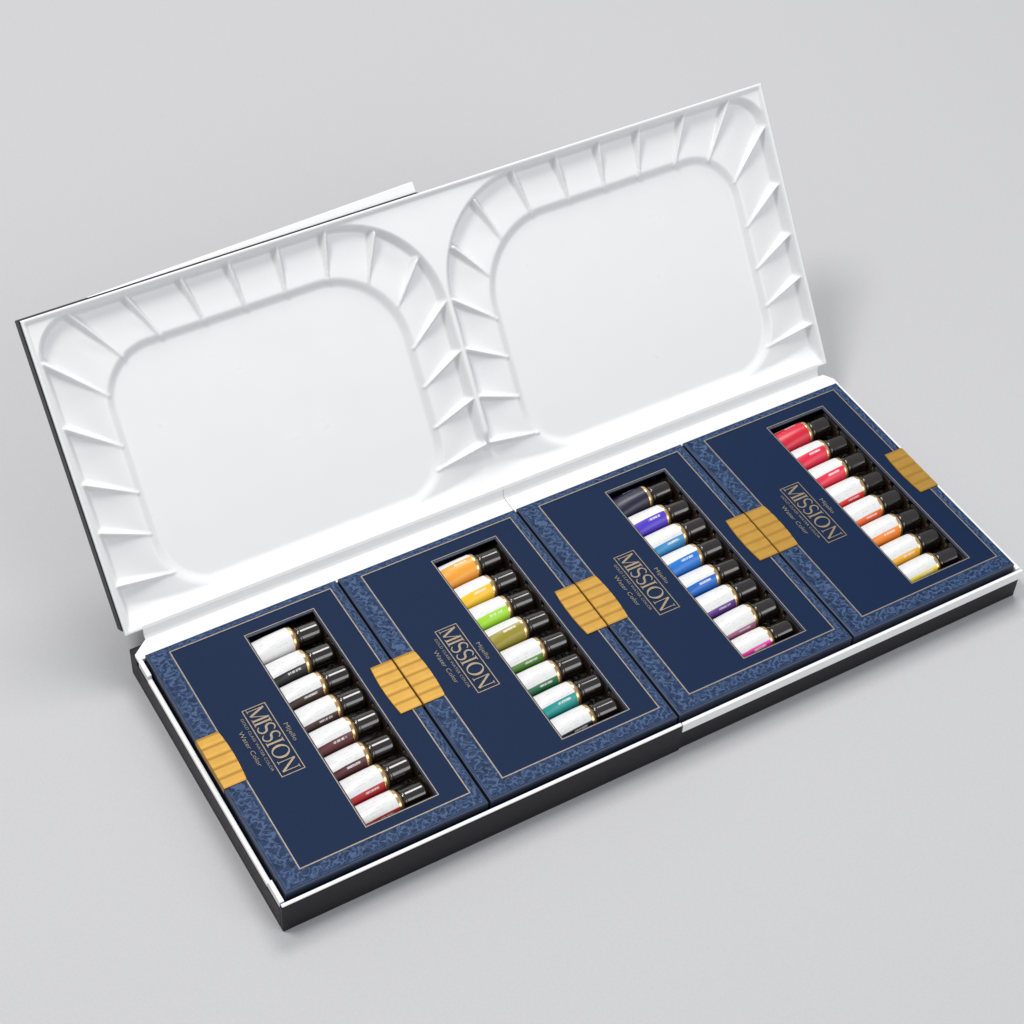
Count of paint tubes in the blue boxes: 32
